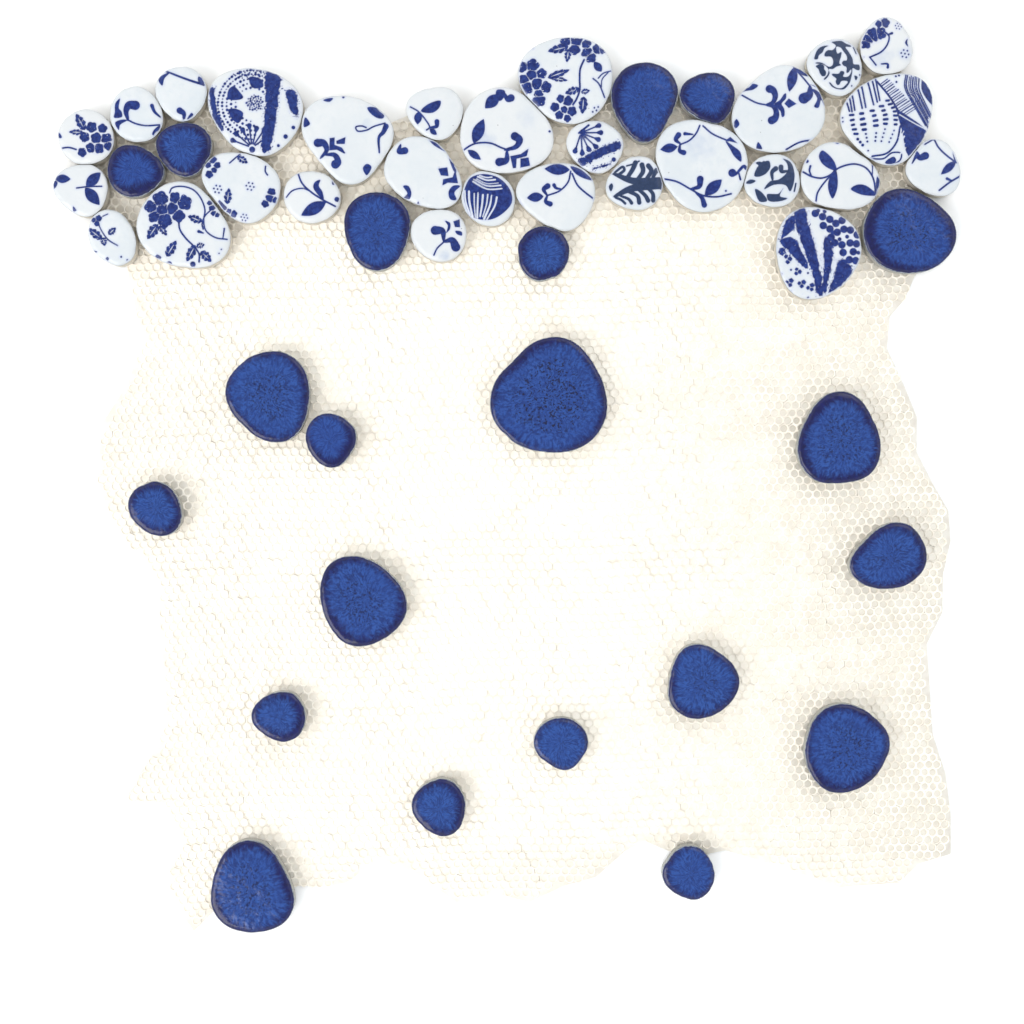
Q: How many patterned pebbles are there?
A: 28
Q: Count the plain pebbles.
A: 21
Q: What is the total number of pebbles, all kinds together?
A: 49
